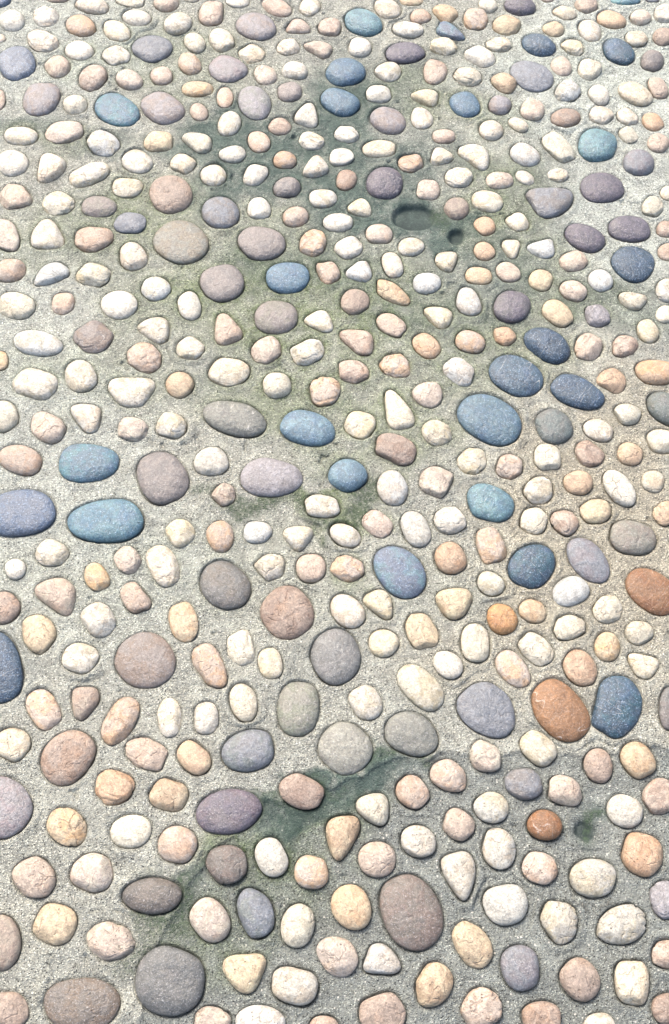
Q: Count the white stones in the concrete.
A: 184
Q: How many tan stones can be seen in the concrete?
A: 170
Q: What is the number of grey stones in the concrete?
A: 58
